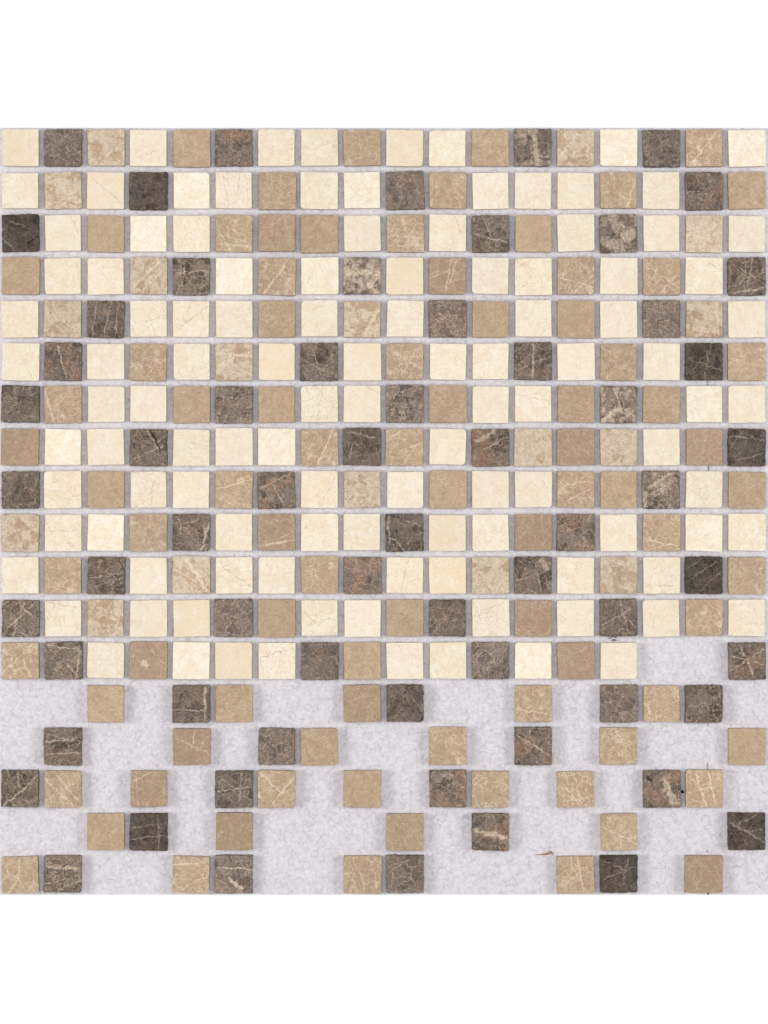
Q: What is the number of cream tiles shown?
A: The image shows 111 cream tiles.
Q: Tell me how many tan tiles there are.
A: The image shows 101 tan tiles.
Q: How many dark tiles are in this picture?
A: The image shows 64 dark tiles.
